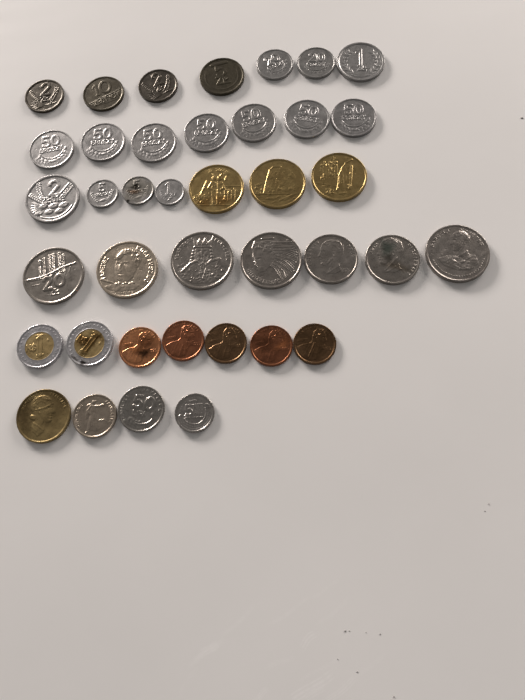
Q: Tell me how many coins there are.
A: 39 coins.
